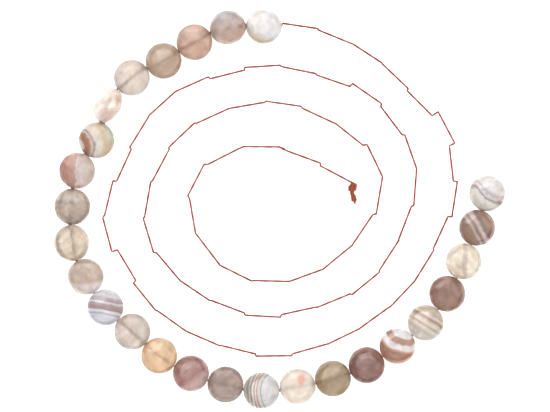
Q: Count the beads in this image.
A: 26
